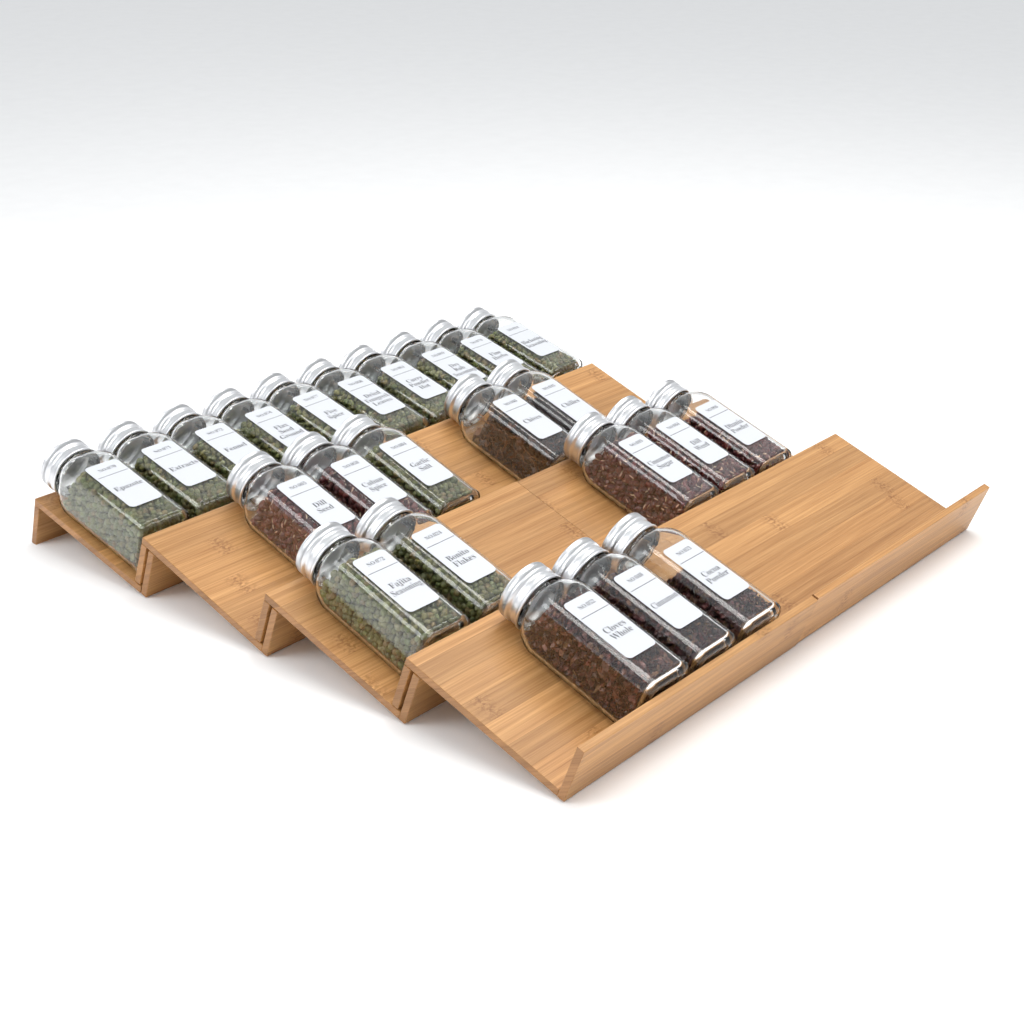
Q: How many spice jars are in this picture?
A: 23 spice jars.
